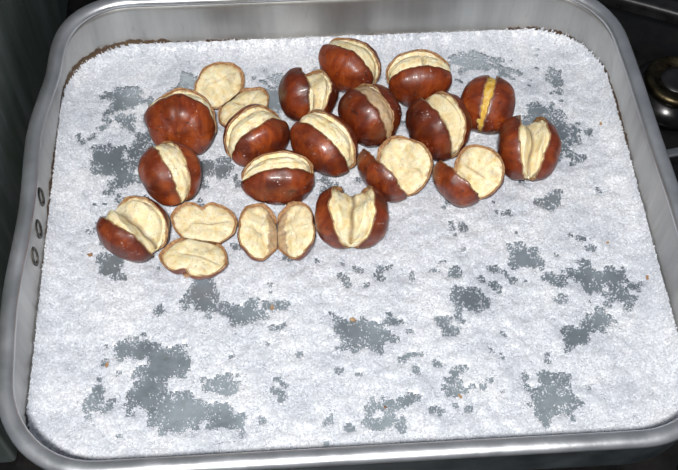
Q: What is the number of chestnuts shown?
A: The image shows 19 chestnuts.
